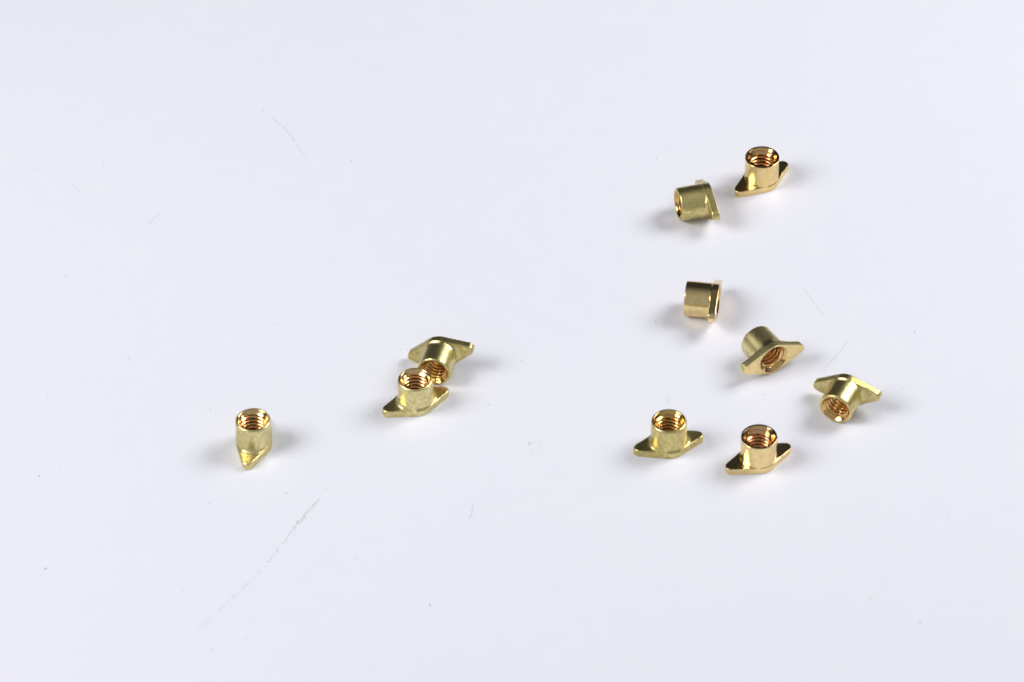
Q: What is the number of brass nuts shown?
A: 10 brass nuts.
